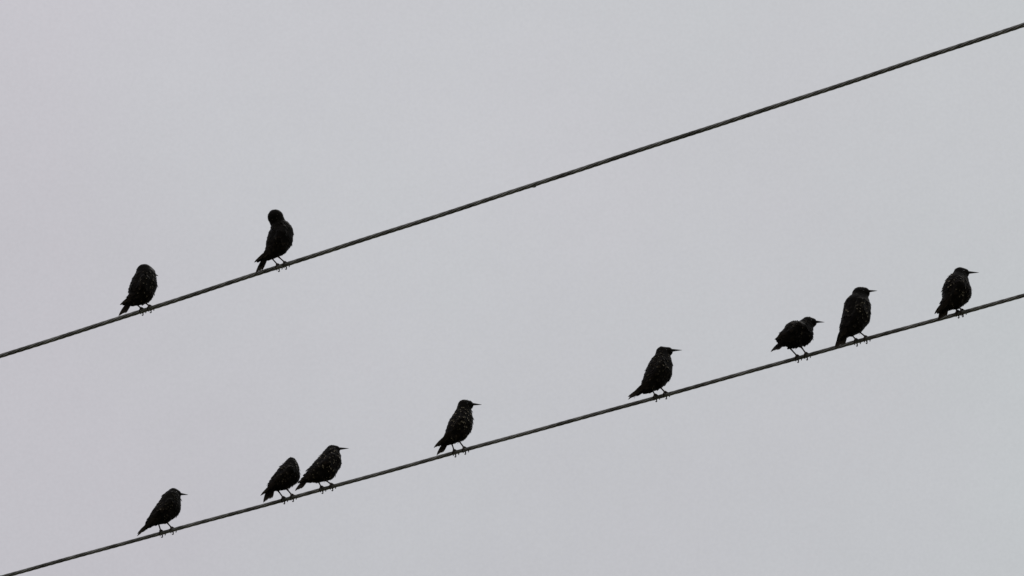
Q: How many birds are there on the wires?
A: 10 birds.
